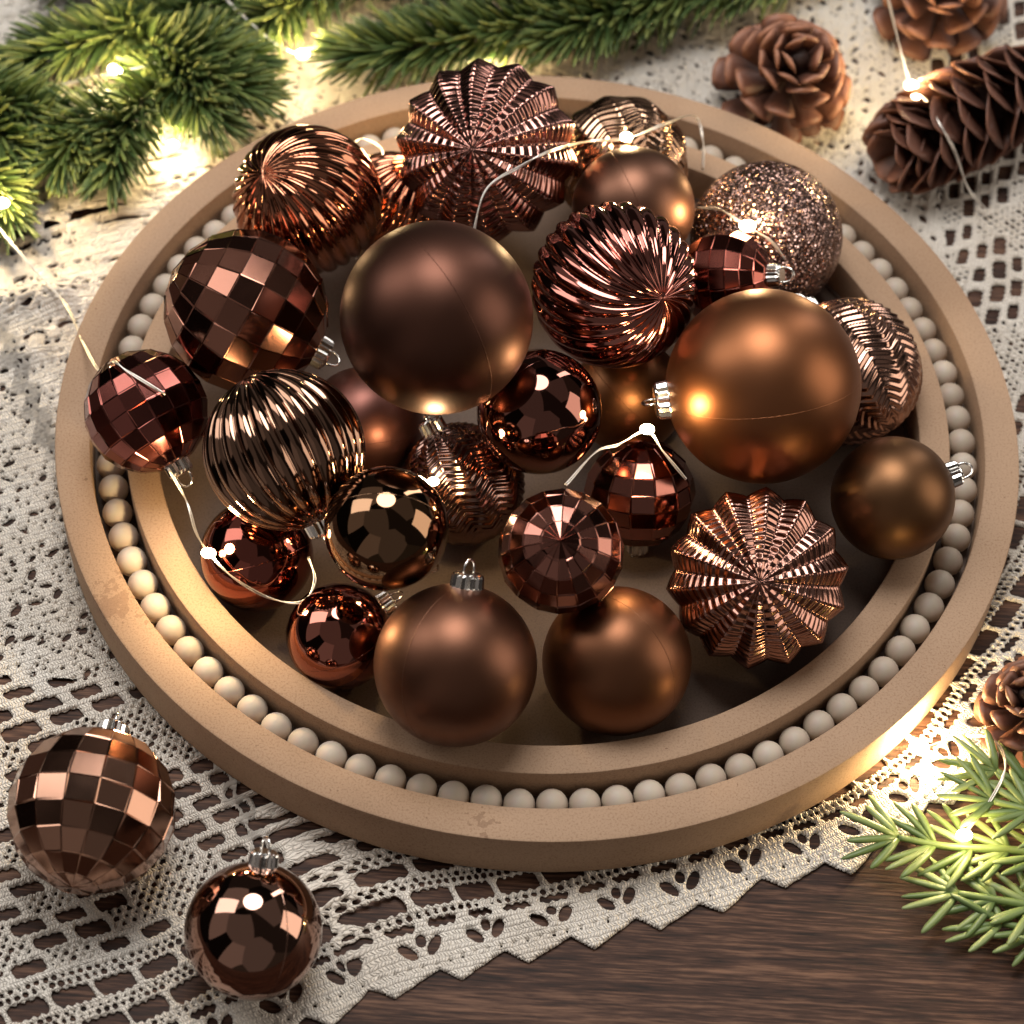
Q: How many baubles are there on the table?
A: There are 29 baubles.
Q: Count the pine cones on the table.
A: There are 4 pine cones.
